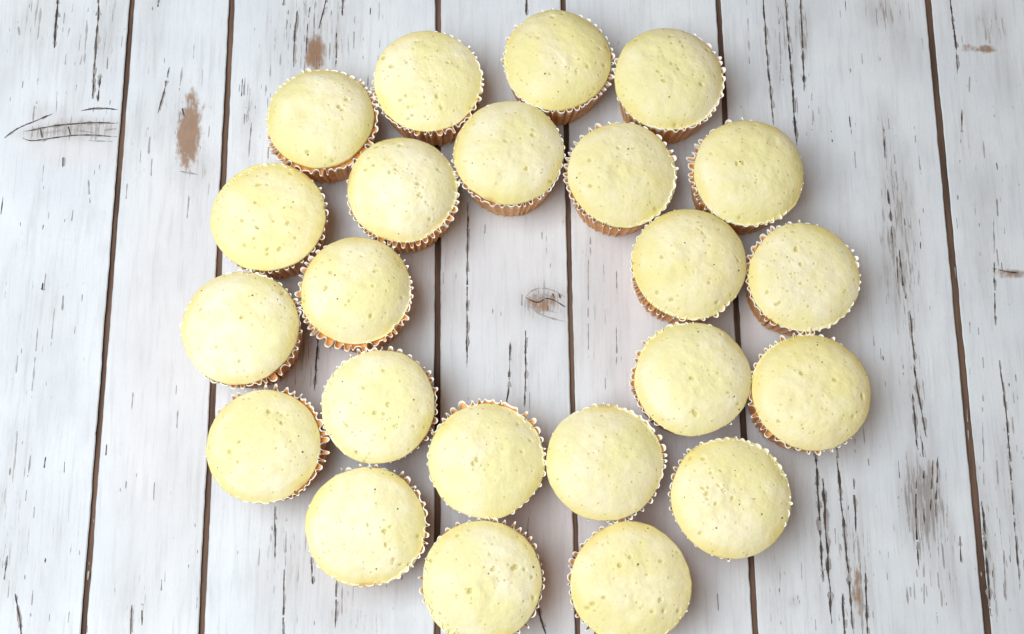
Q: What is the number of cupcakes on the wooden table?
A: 23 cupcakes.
